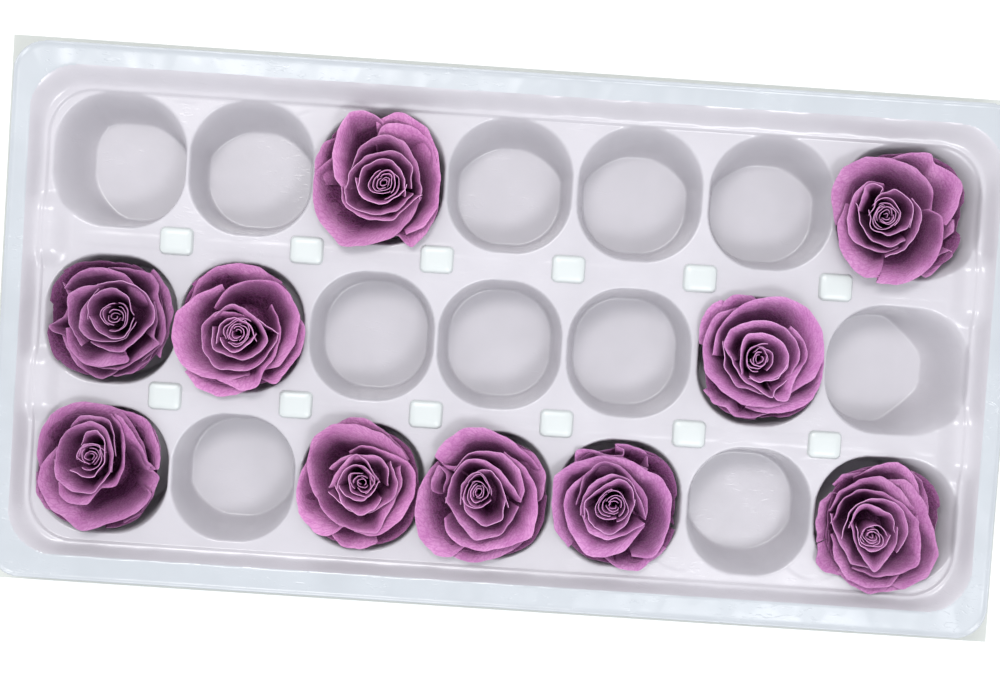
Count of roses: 10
